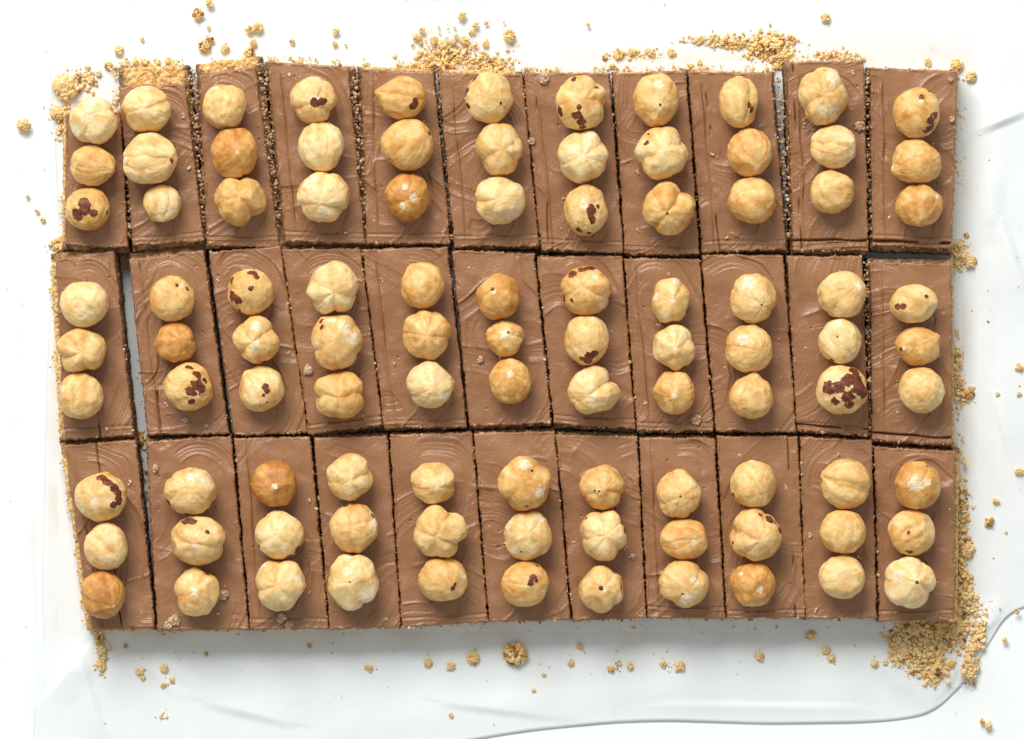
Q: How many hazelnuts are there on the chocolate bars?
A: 99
